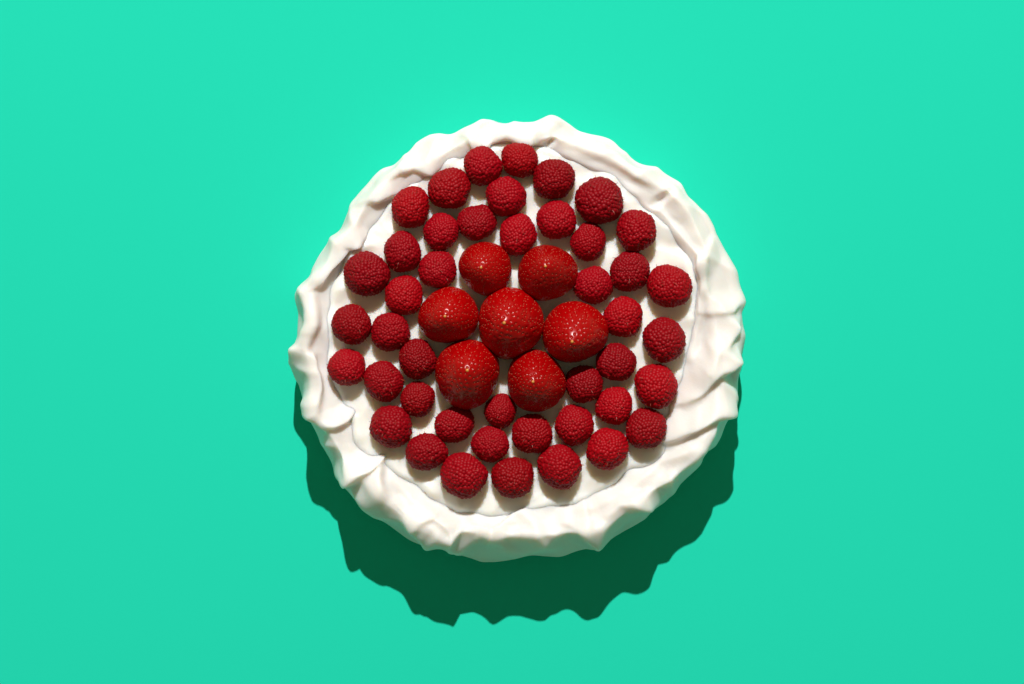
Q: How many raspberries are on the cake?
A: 44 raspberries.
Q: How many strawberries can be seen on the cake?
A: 7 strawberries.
